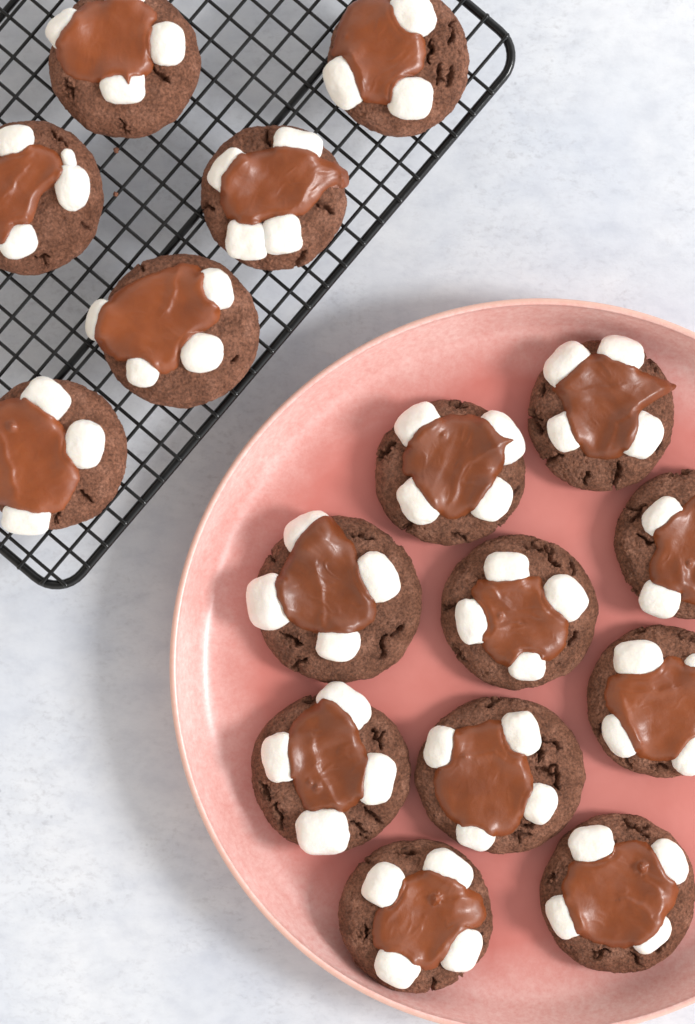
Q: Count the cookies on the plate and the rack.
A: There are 16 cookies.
